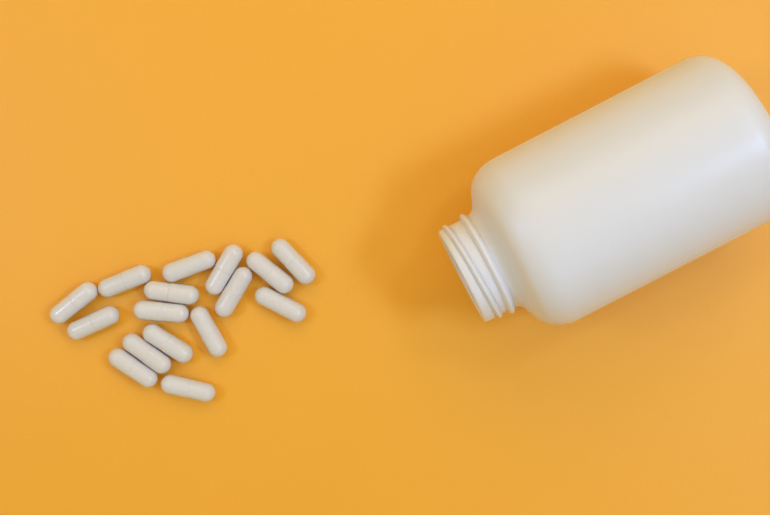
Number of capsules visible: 16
